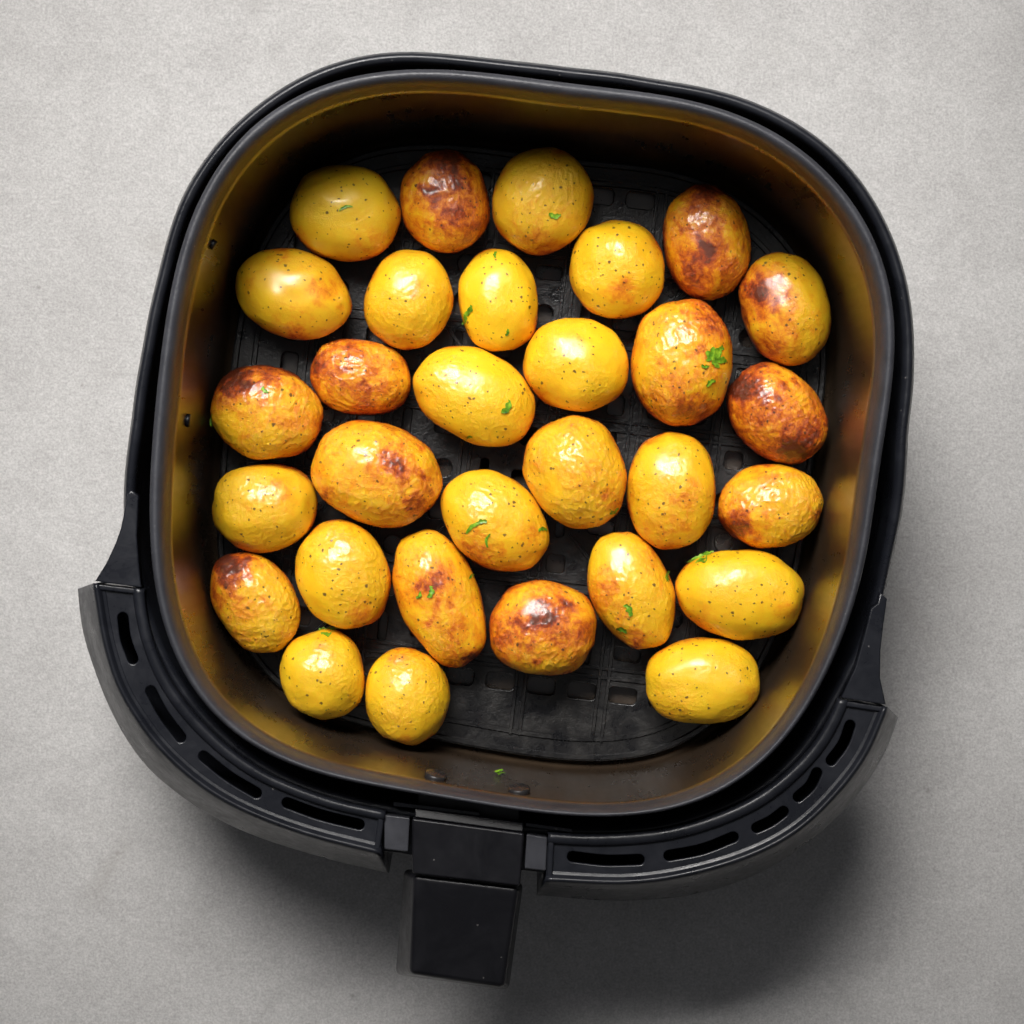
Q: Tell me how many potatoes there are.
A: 30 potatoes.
